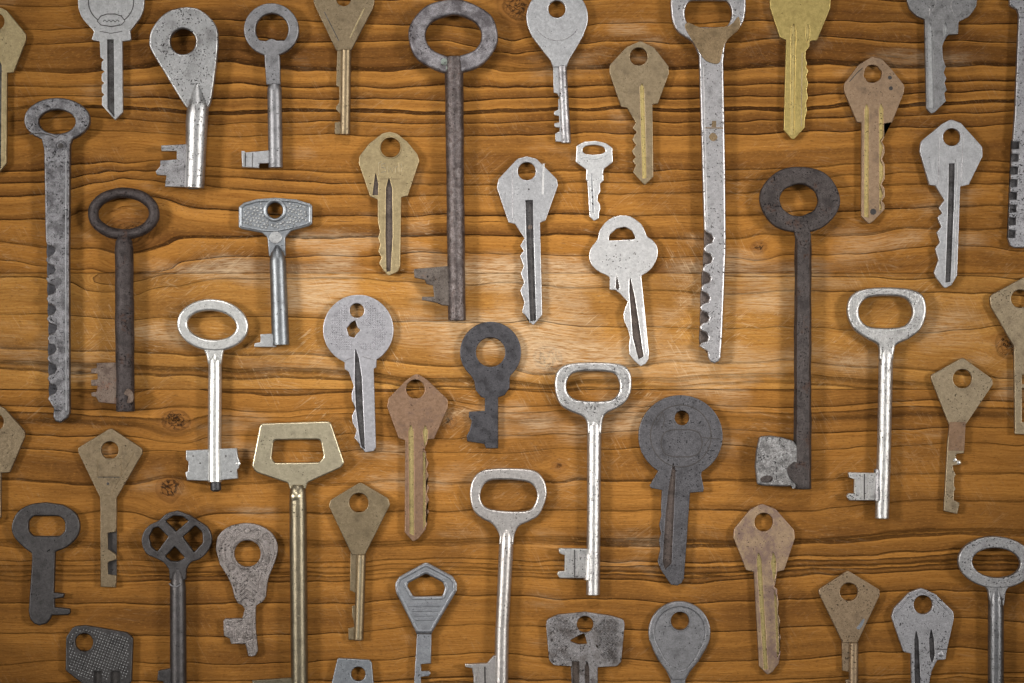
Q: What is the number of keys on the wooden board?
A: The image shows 48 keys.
